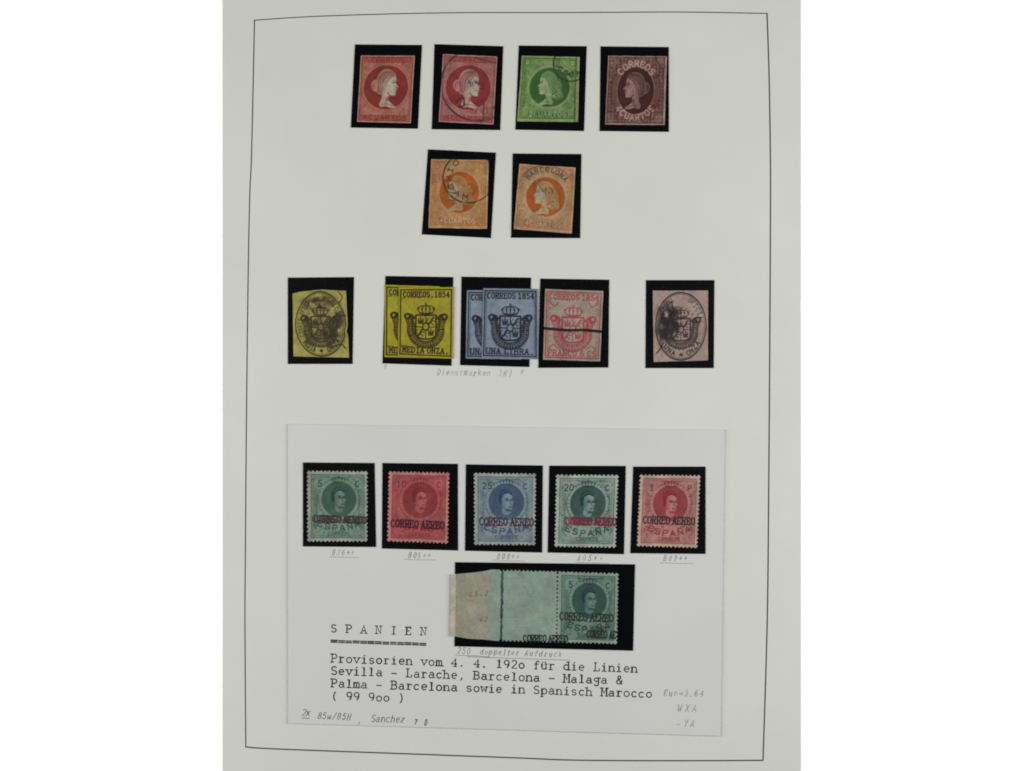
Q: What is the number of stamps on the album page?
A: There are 19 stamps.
